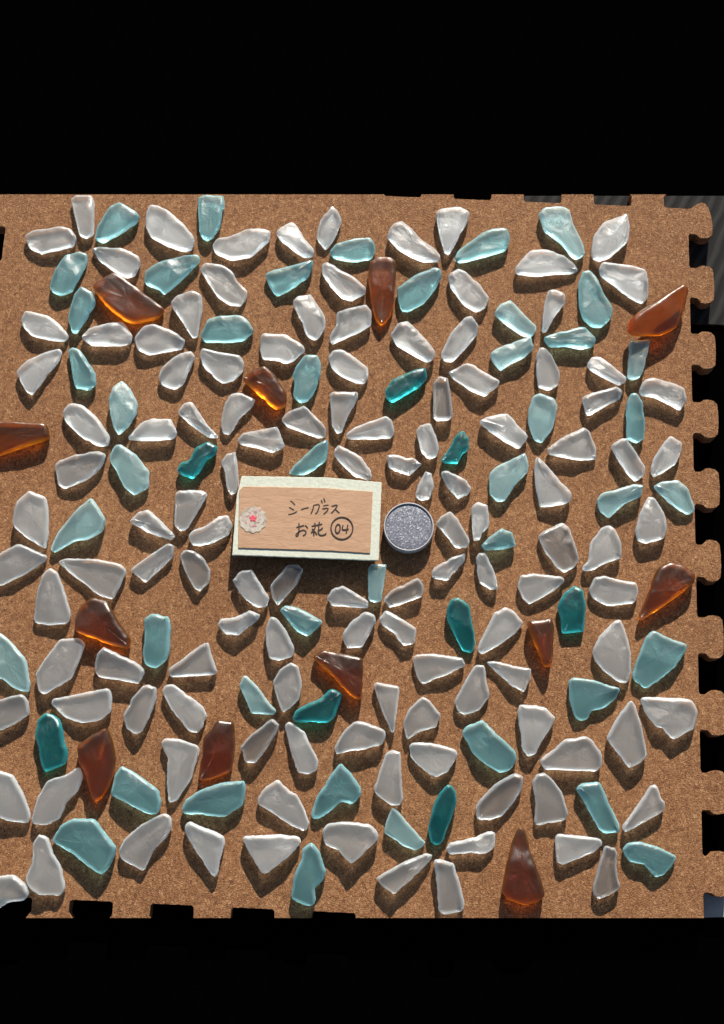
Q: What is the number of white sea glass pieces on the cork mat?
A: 123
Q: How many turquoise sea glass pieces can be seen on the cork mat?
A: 52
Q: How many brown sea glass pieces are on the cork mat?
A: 12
